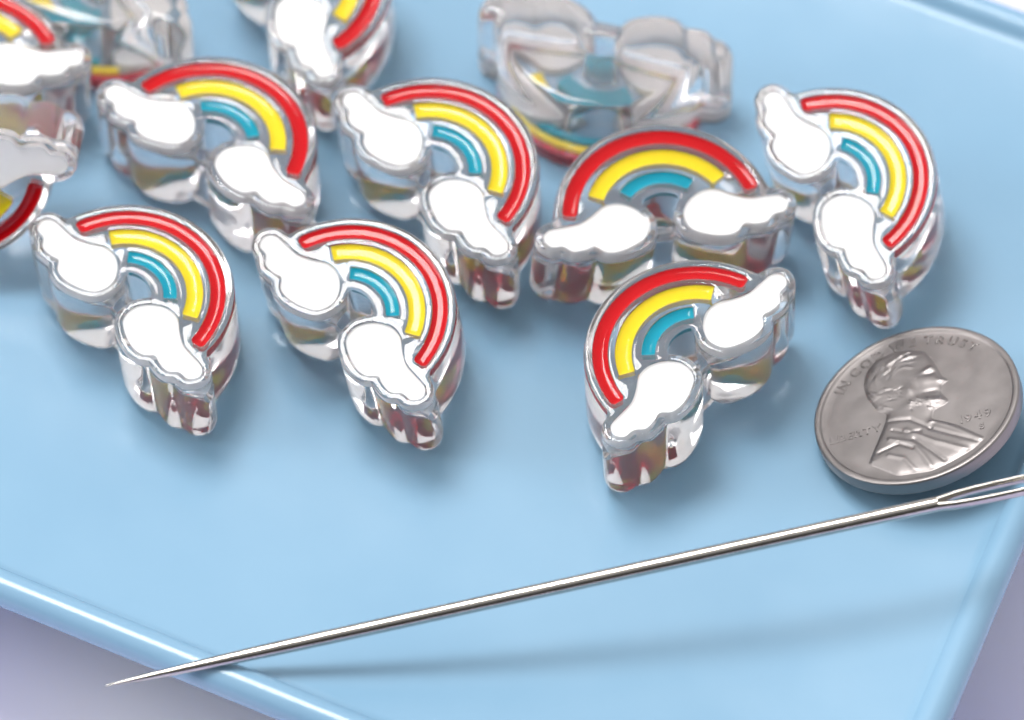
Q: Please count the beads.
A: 12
